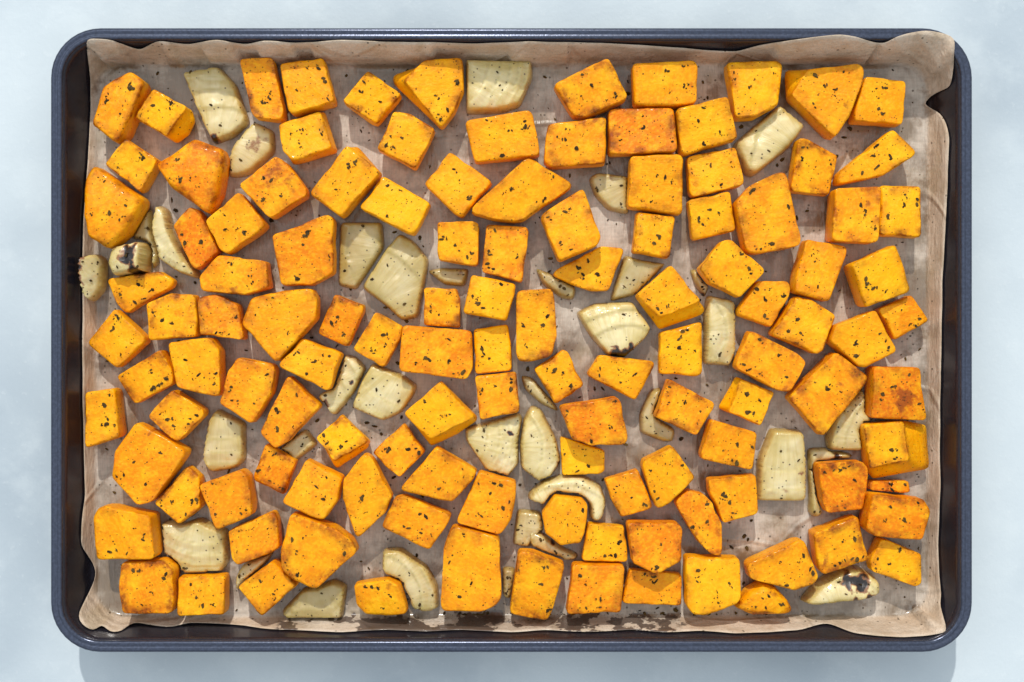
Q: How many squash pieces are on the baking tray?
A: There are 120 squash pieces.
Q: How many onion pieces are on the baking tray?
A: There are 37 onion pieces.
